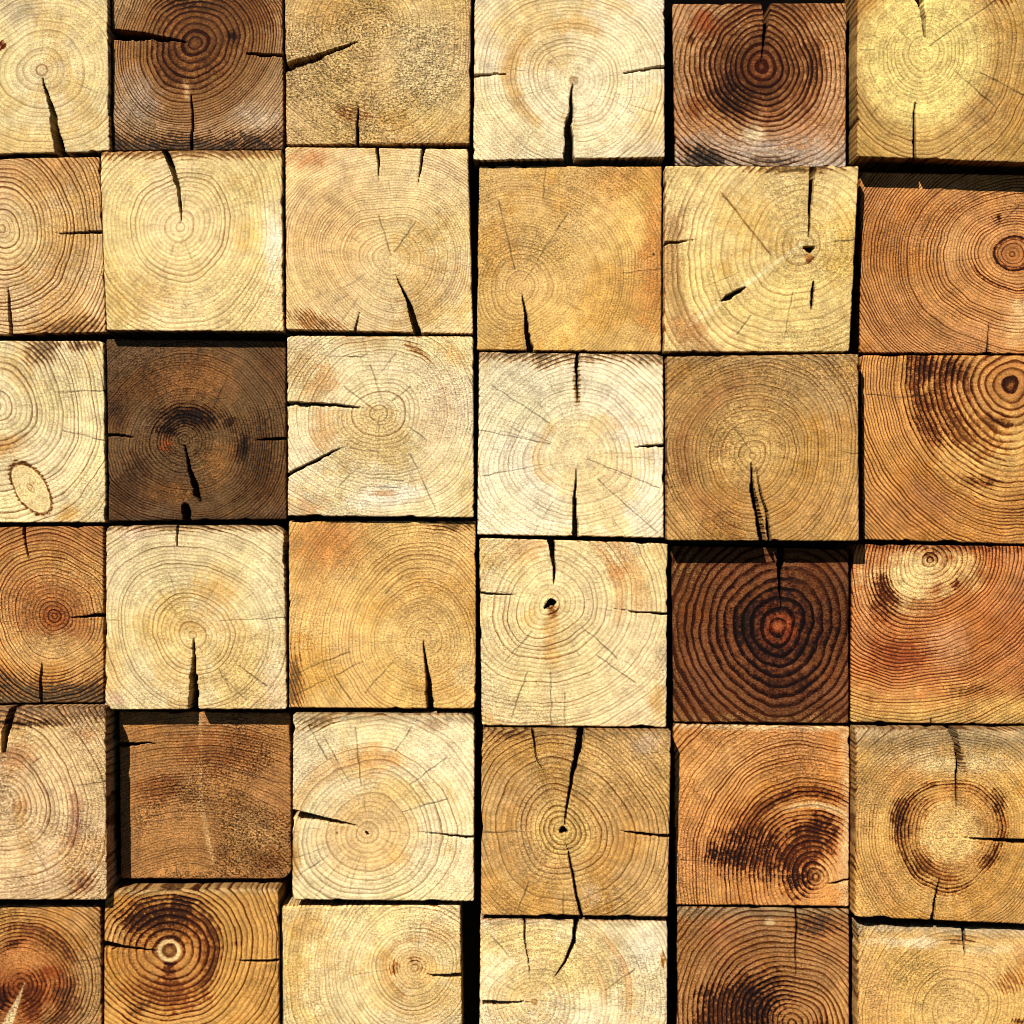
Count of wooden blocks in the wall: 36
